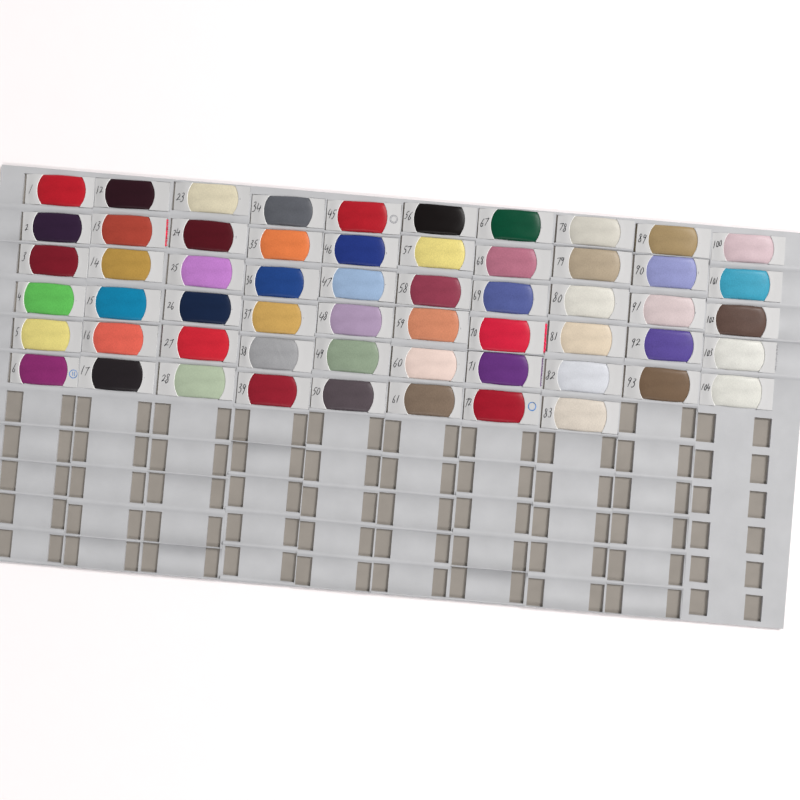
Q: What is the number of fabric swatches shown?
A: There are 58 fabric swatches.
